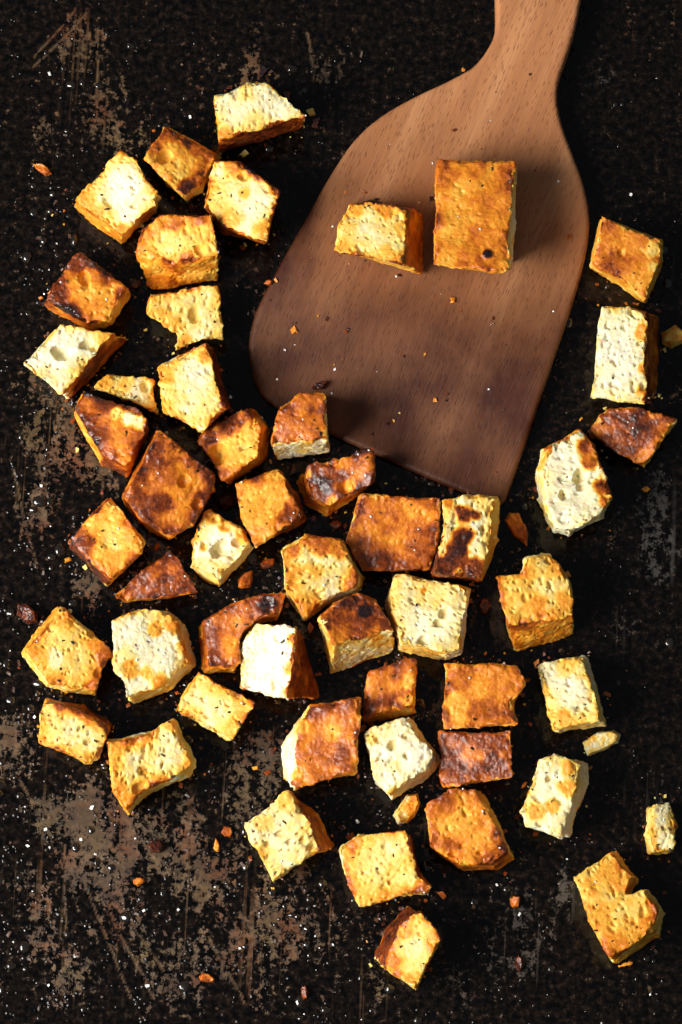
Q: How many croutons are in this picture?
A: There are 51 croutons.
